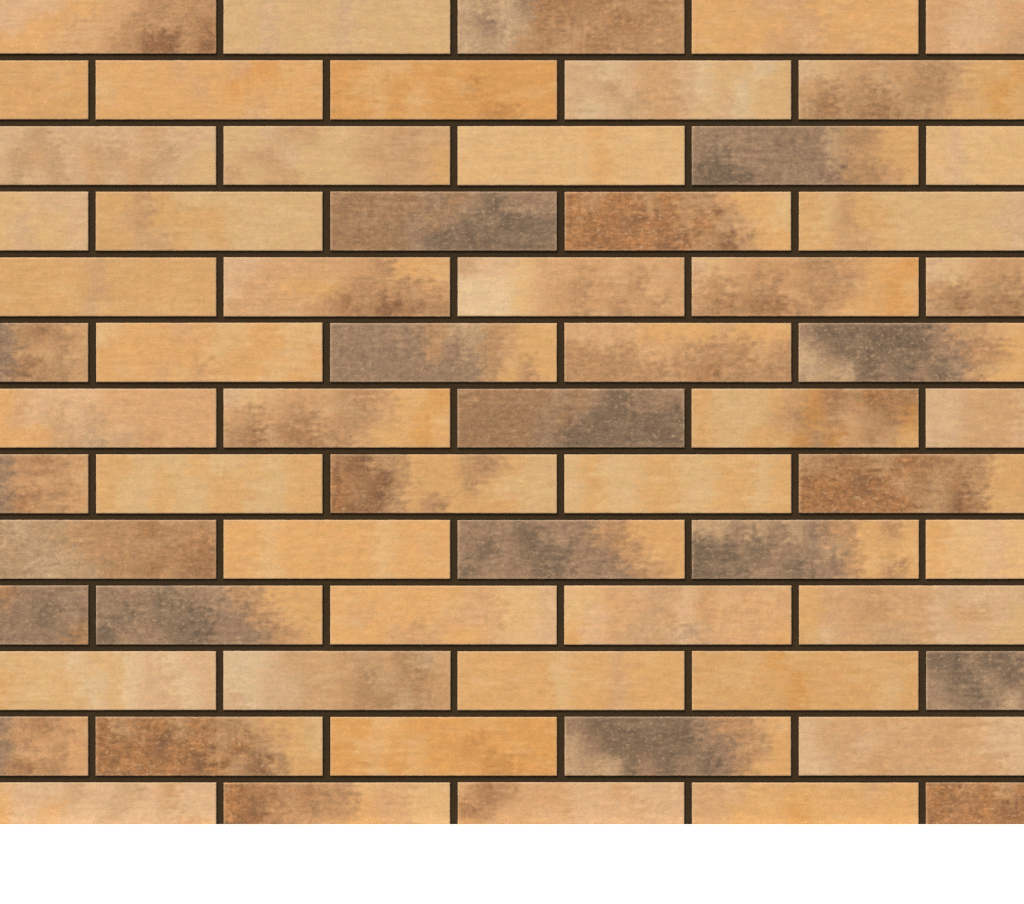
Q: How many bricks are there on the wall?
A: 65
